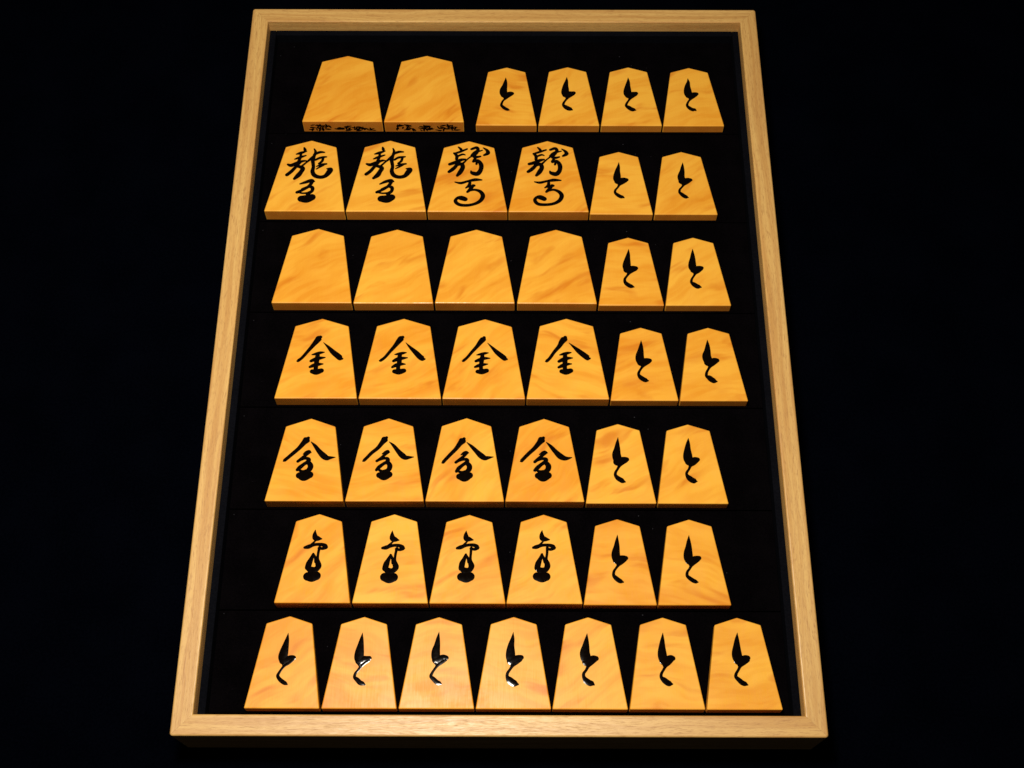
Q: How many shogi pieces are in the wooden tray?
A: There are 43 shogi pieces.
